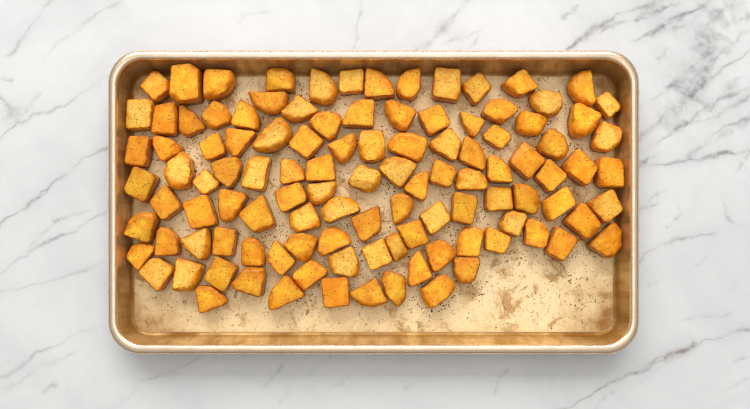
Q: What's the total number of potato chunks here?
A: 110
